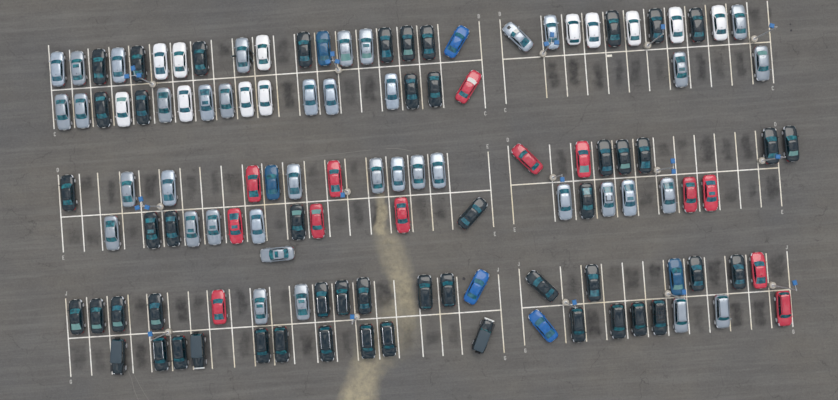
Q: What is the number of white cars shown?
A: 12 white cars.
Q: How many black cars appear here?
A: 52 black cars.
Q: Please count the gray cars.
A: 39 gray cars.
